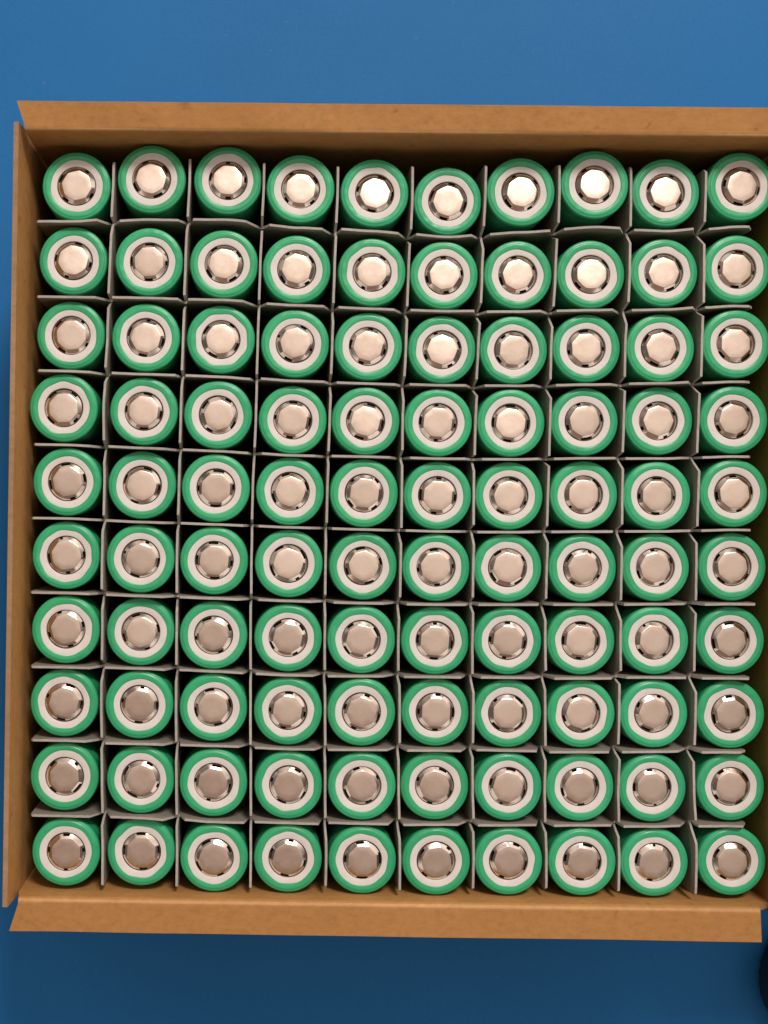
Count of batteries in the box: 100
